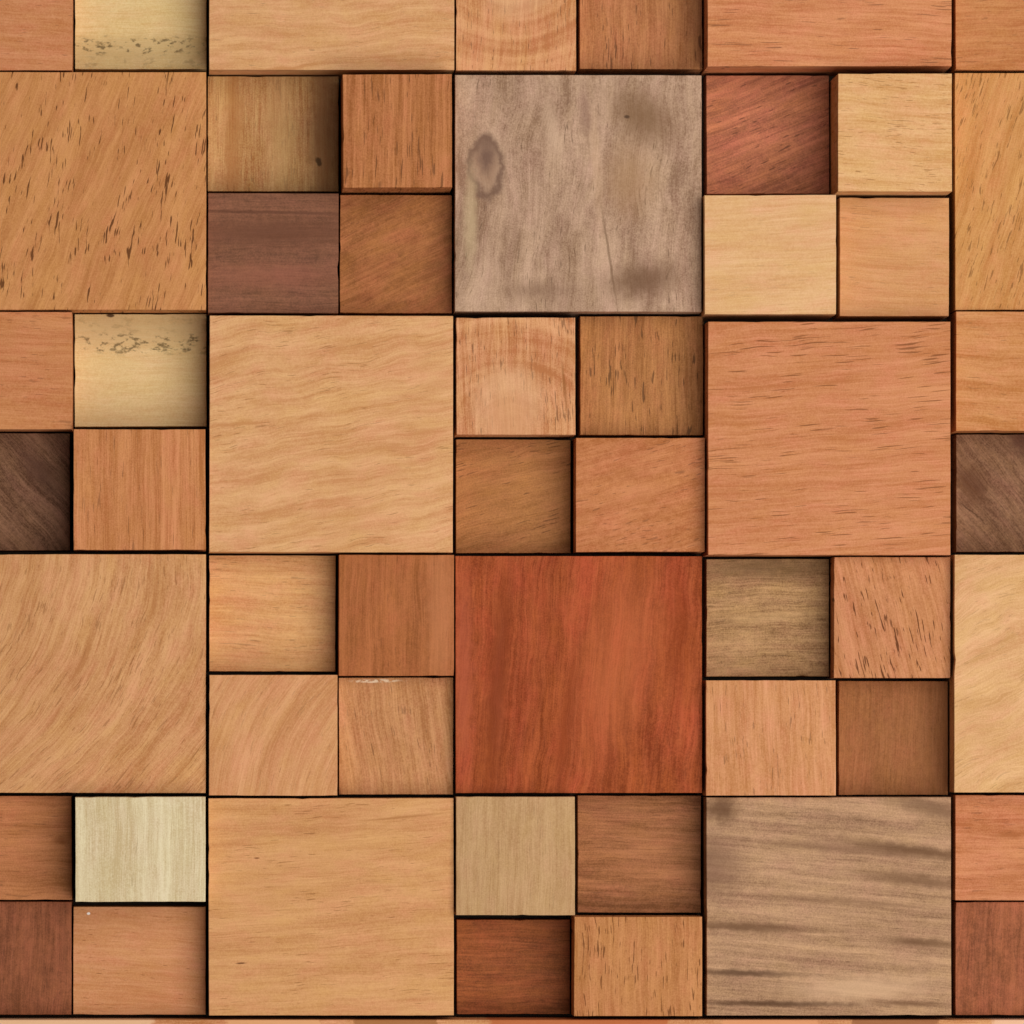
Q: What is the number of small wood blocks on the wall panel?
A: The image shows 41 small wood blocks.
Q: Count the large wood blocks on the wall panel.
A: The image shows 12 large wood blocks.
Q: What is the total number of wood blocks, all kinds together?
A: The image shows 53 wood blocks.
